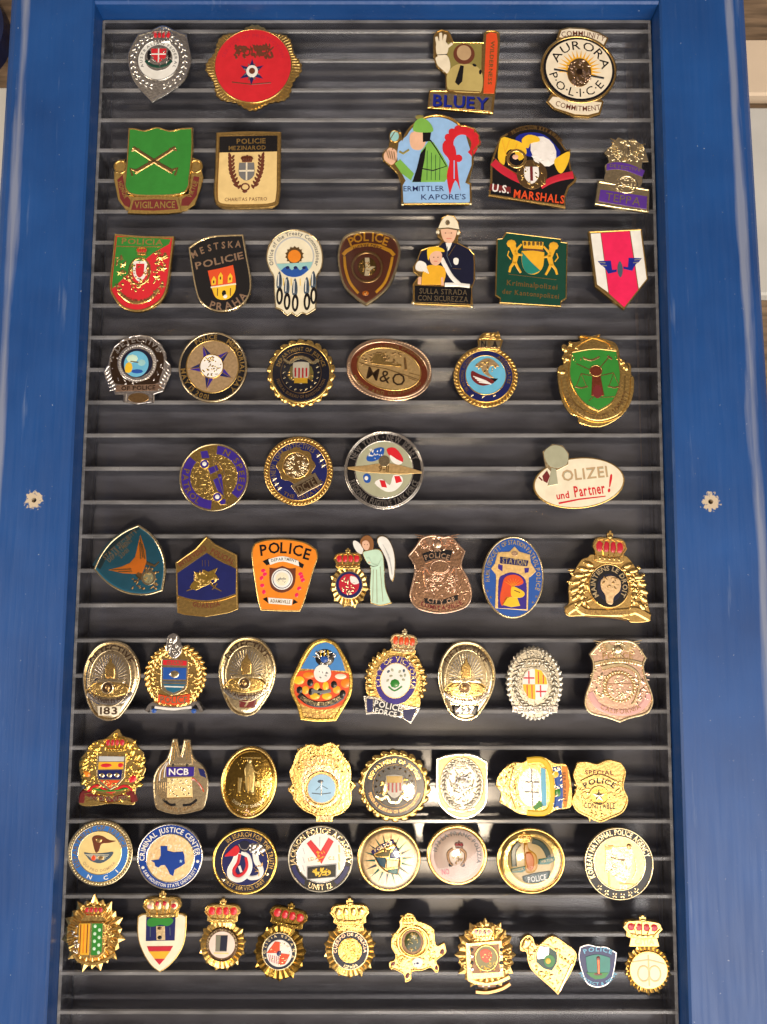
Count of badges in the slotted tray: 67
